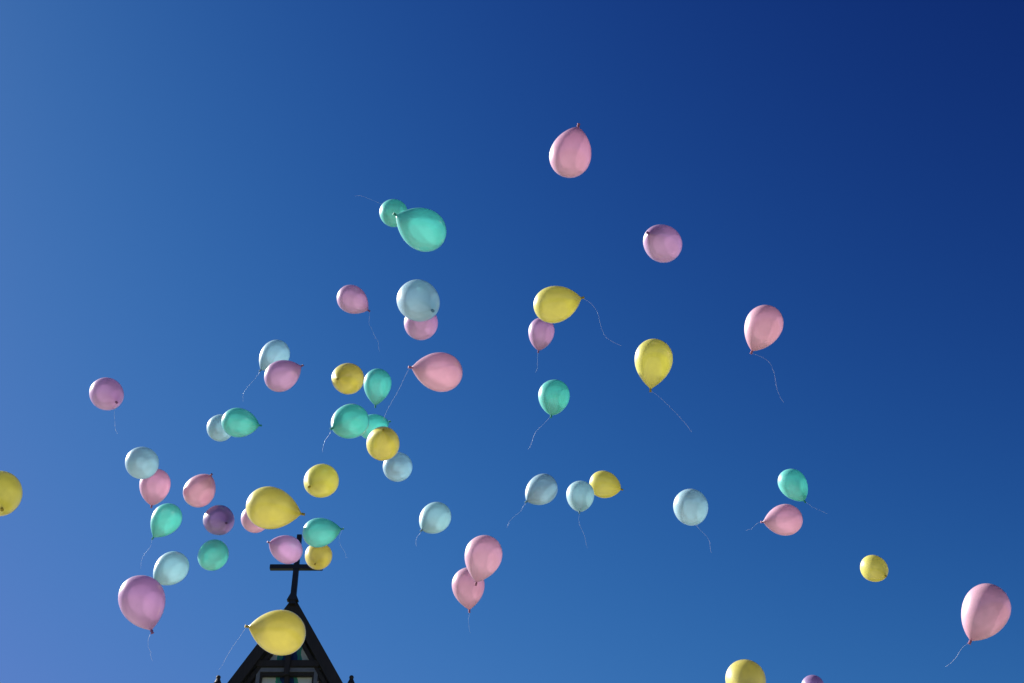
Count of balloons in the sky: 53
